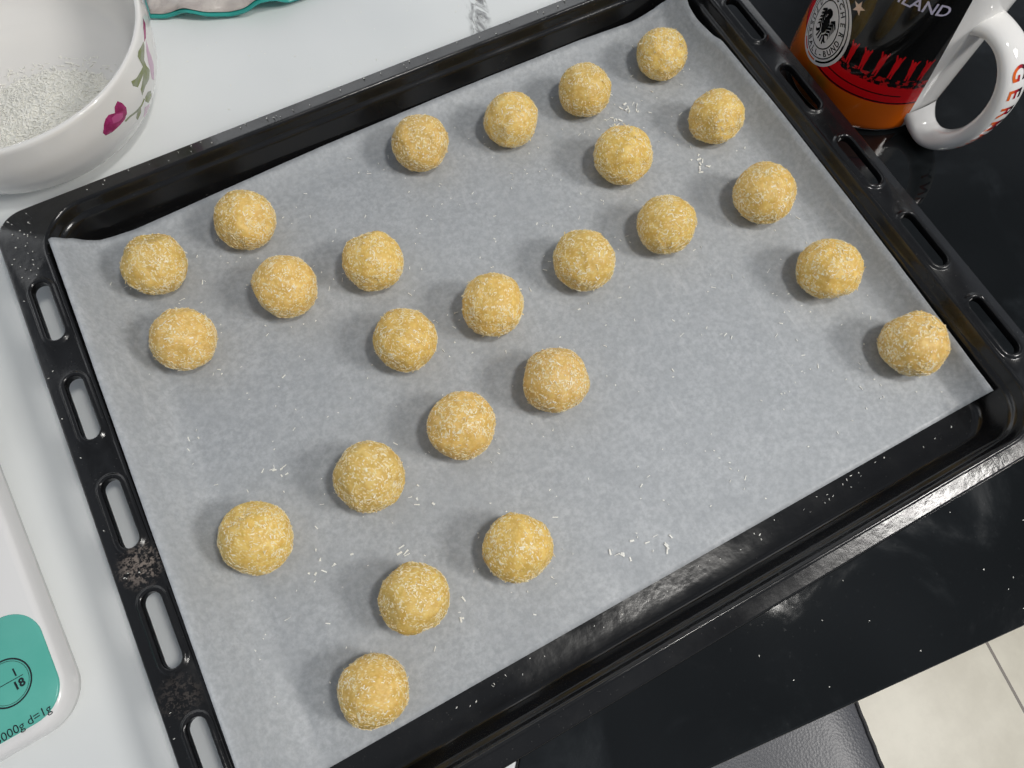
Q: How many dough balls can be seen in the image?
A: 25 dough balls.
